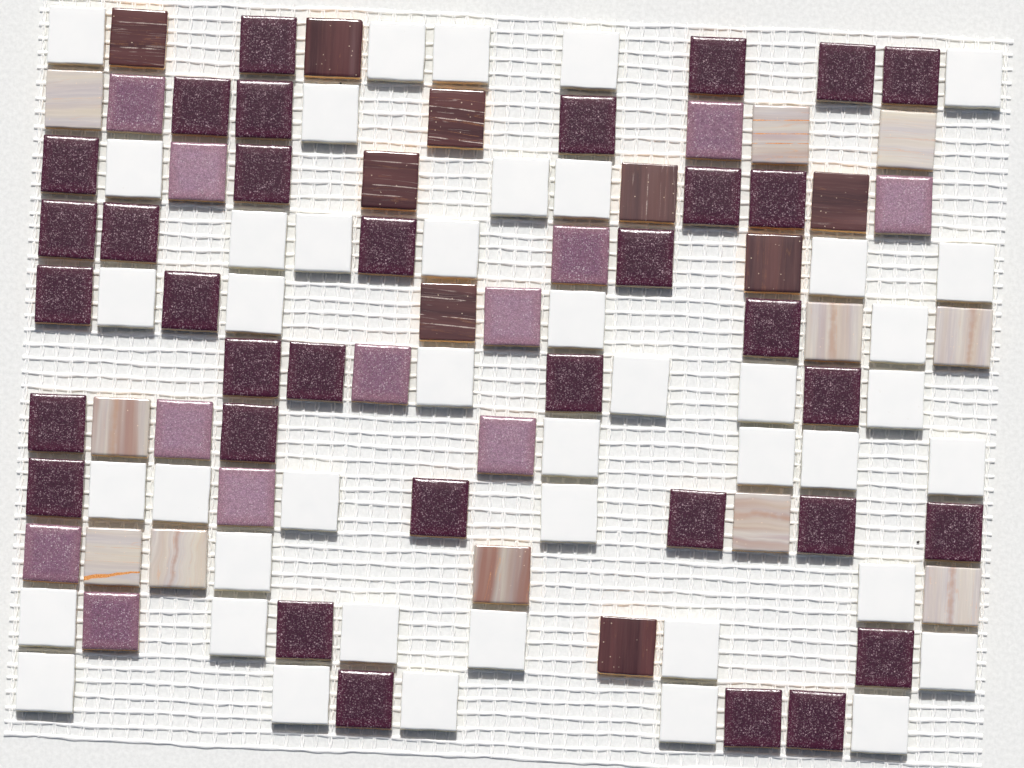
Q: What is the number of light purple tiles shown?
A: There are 12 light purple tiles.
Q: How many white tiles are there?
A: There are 43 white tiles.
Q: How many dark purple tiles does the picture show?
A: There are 34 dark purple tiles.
